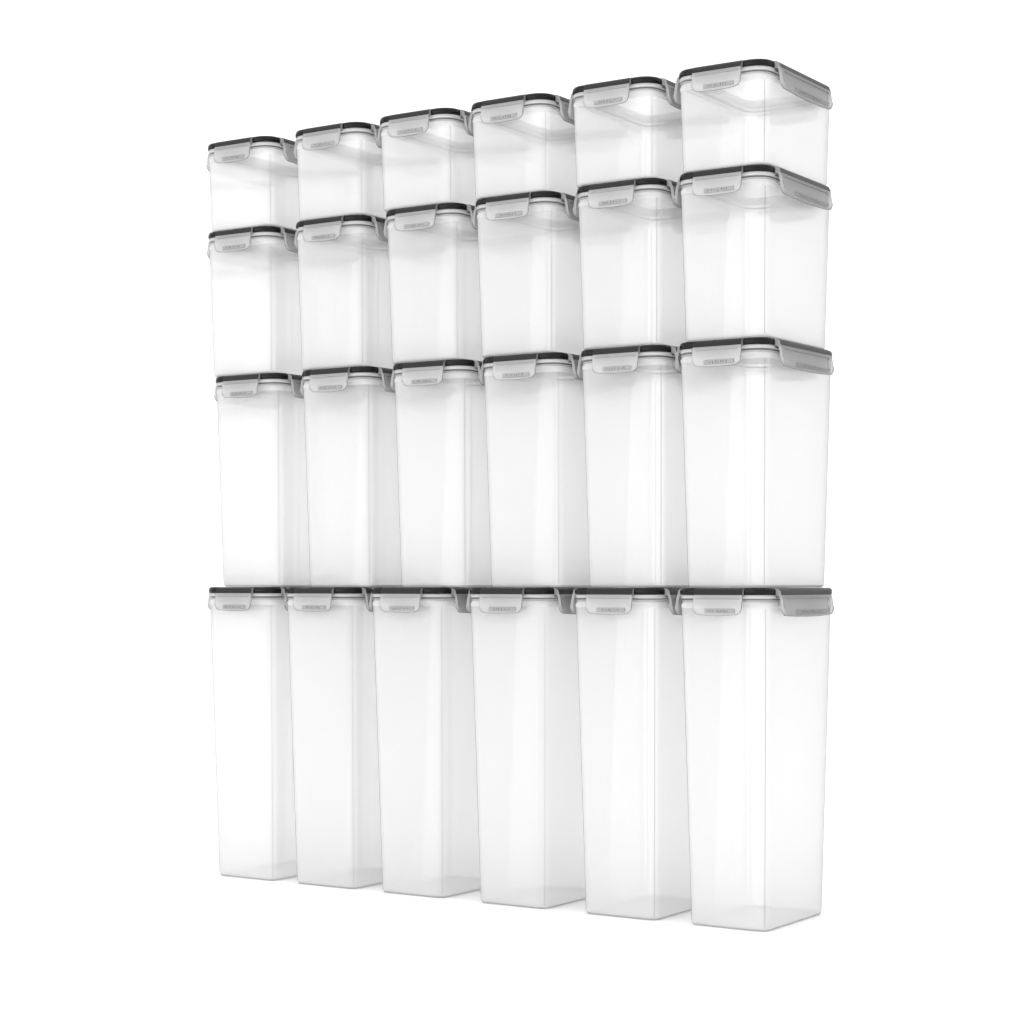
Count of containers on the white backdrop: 24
